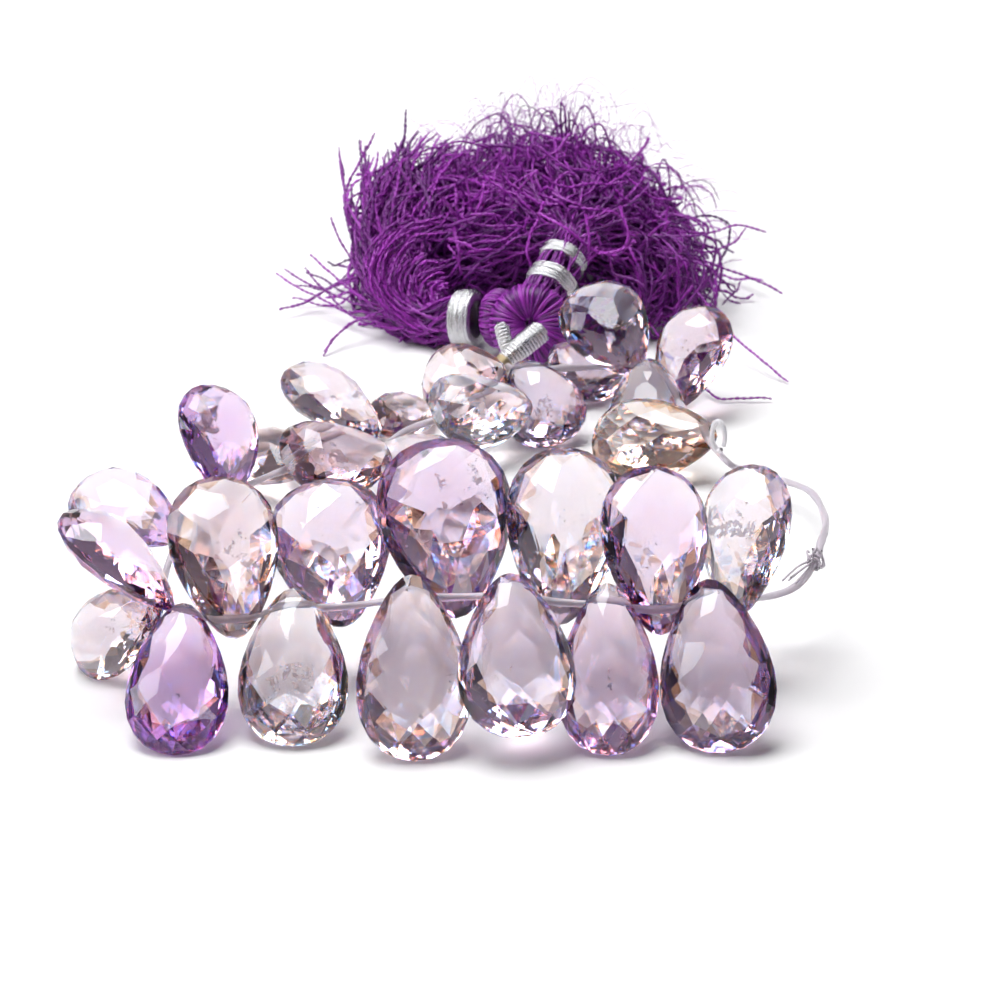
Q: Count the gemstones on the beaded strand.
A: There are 29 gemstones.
